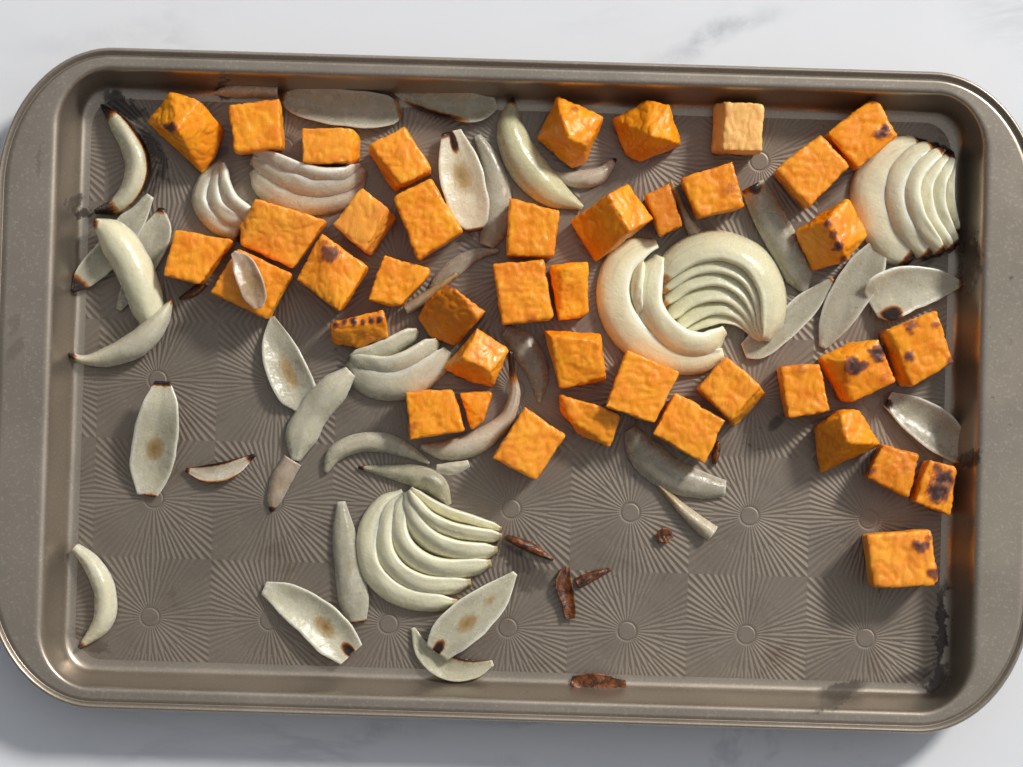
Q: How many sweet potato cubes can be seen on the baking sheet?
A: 41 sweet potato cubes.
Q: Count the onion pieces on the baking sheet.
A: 45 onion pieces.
